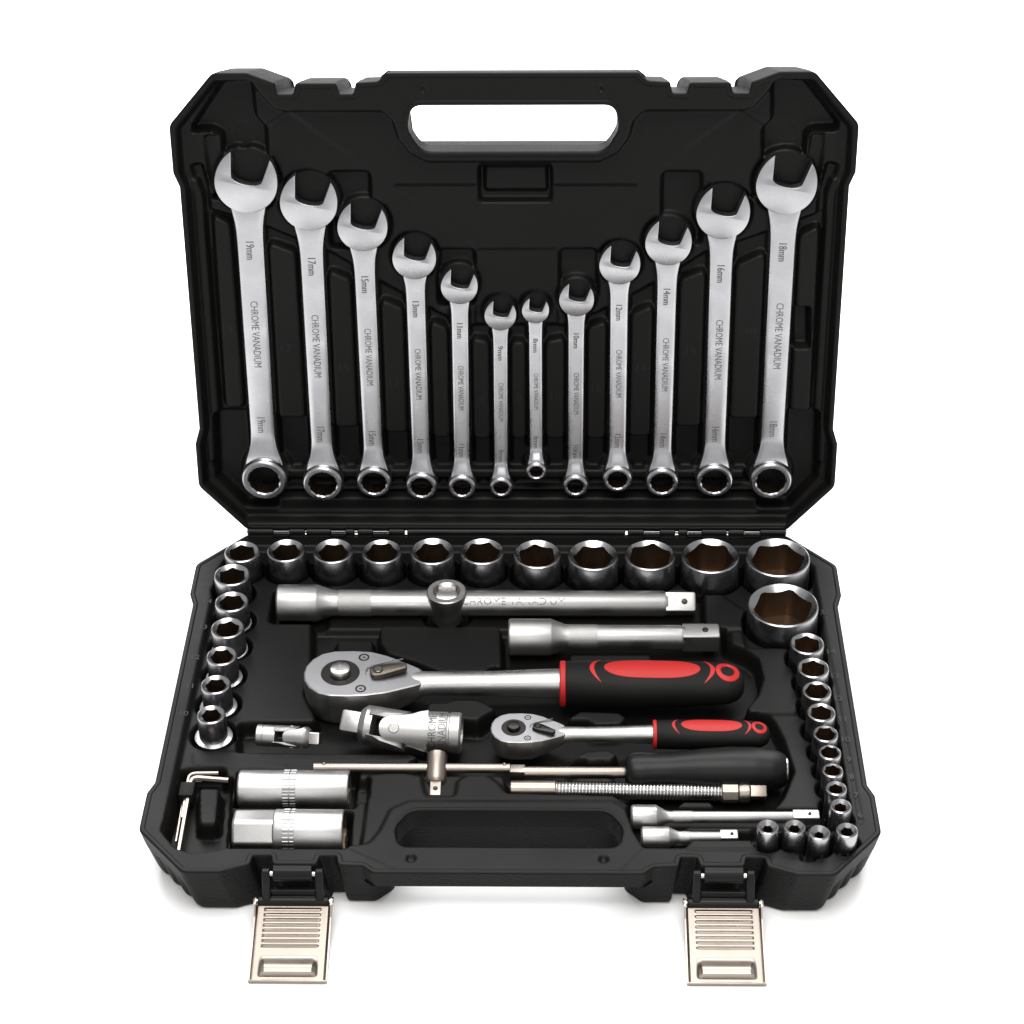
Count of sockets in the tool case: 33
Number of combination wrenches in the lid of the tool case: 12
